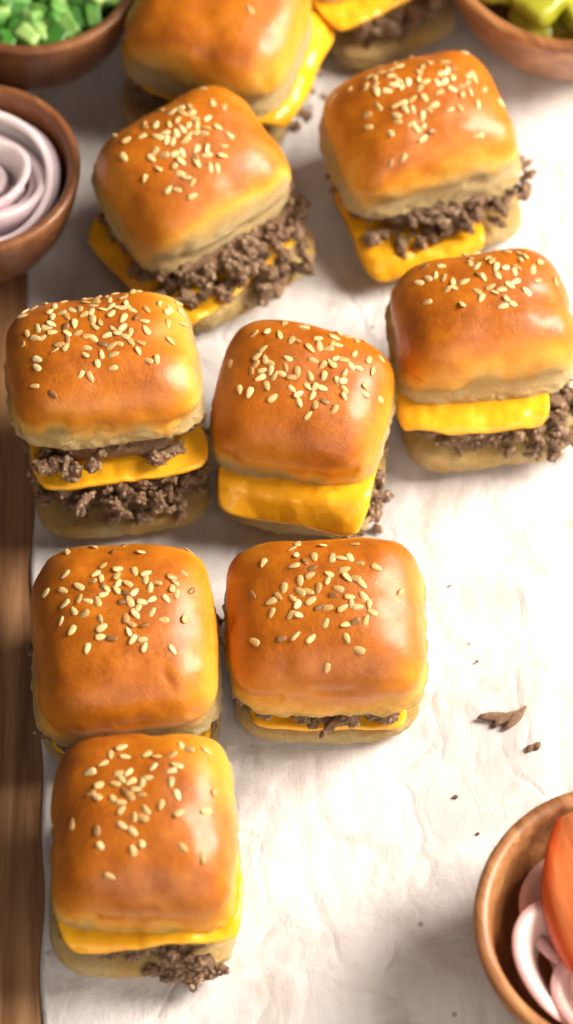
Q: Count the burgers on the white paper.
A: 10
